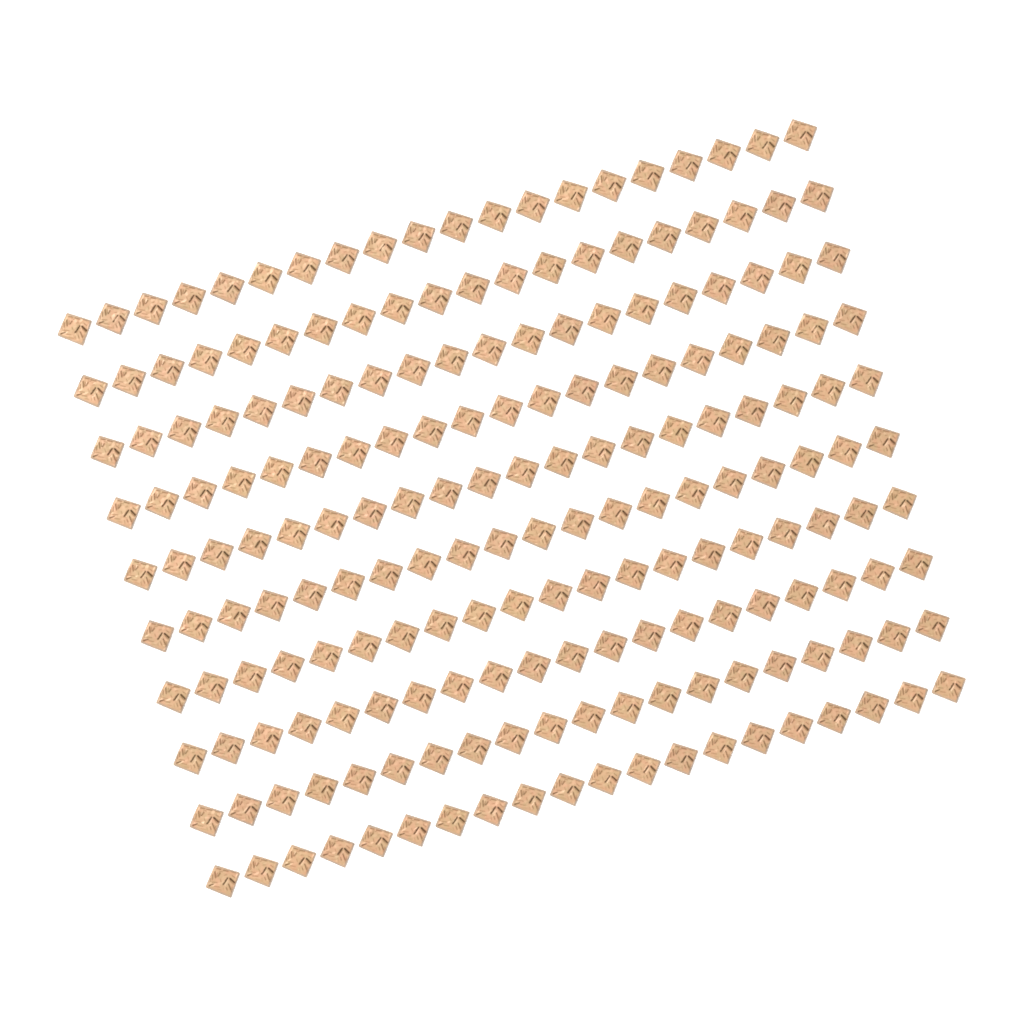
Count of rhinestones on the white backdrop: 200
